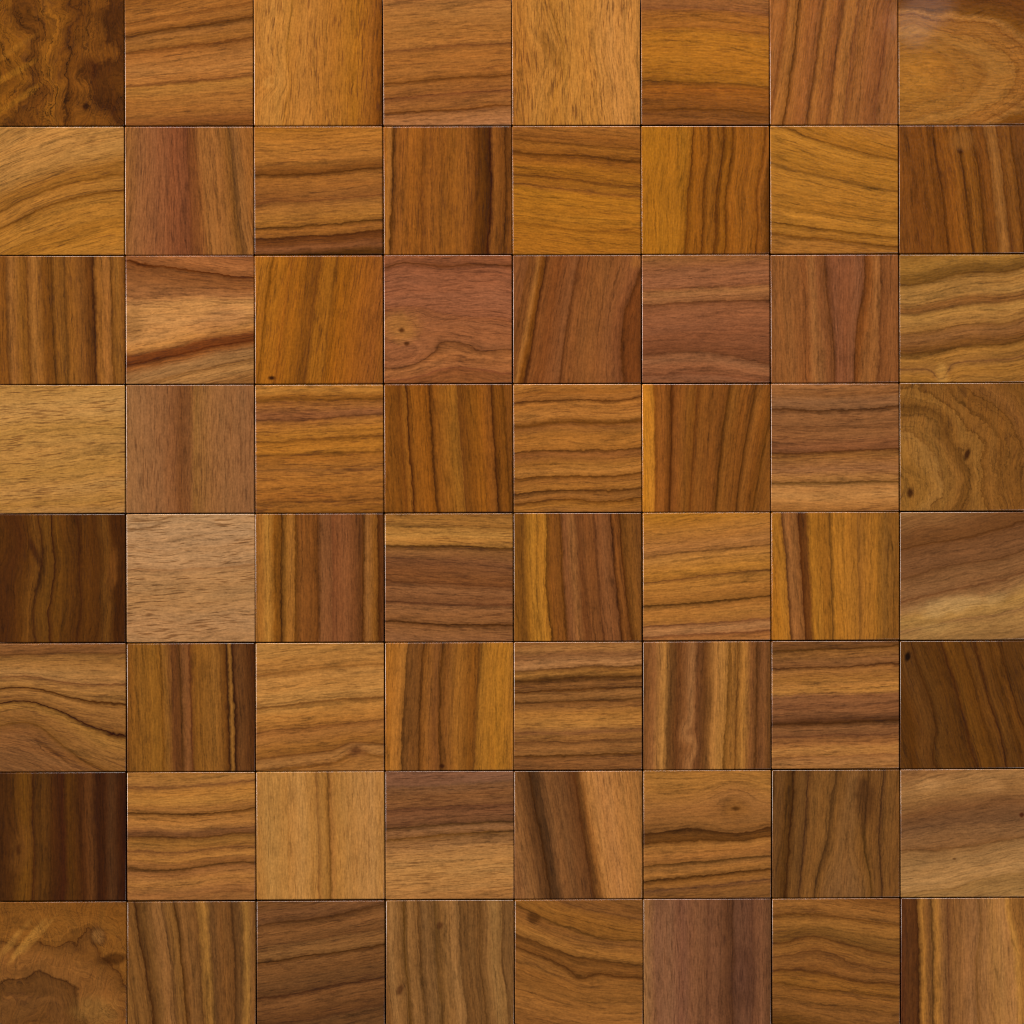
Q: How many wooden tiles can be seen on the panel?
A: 64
